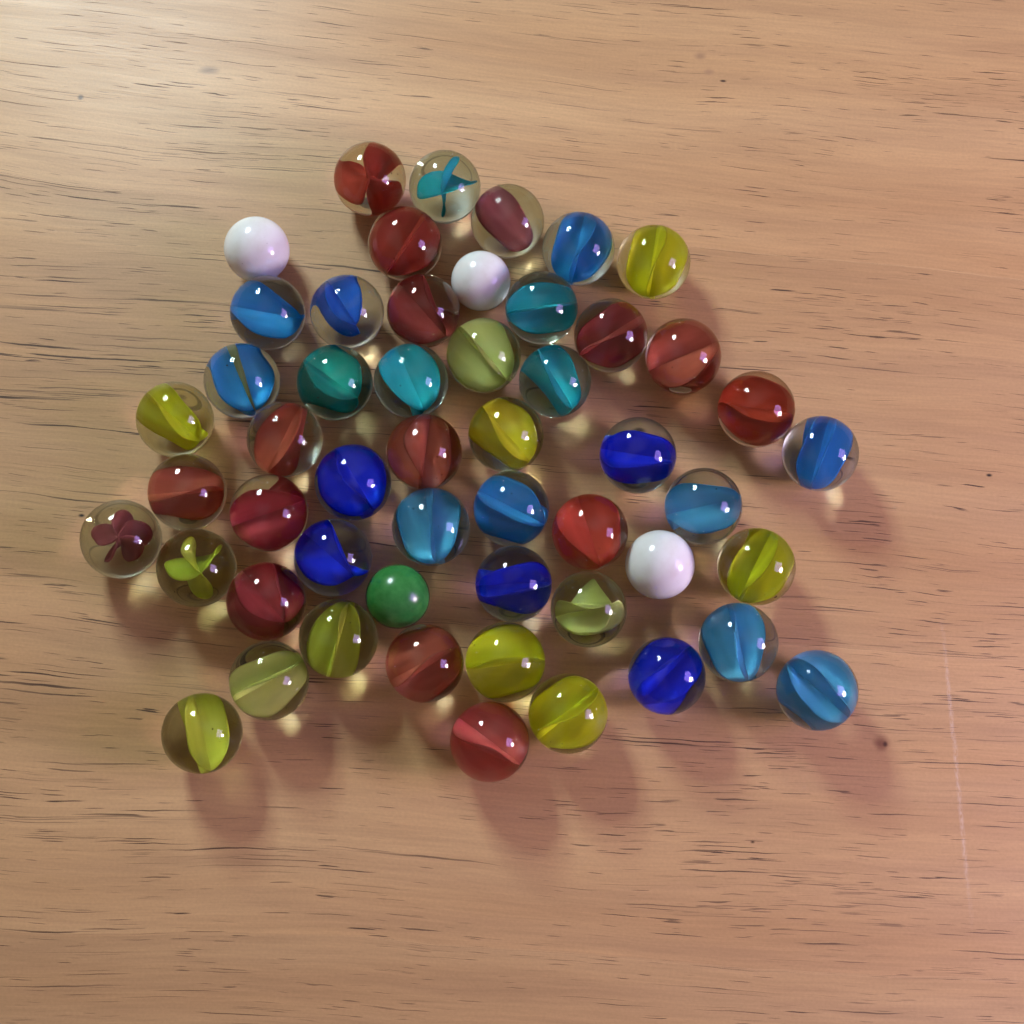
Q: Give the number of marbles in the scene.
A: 52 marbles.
